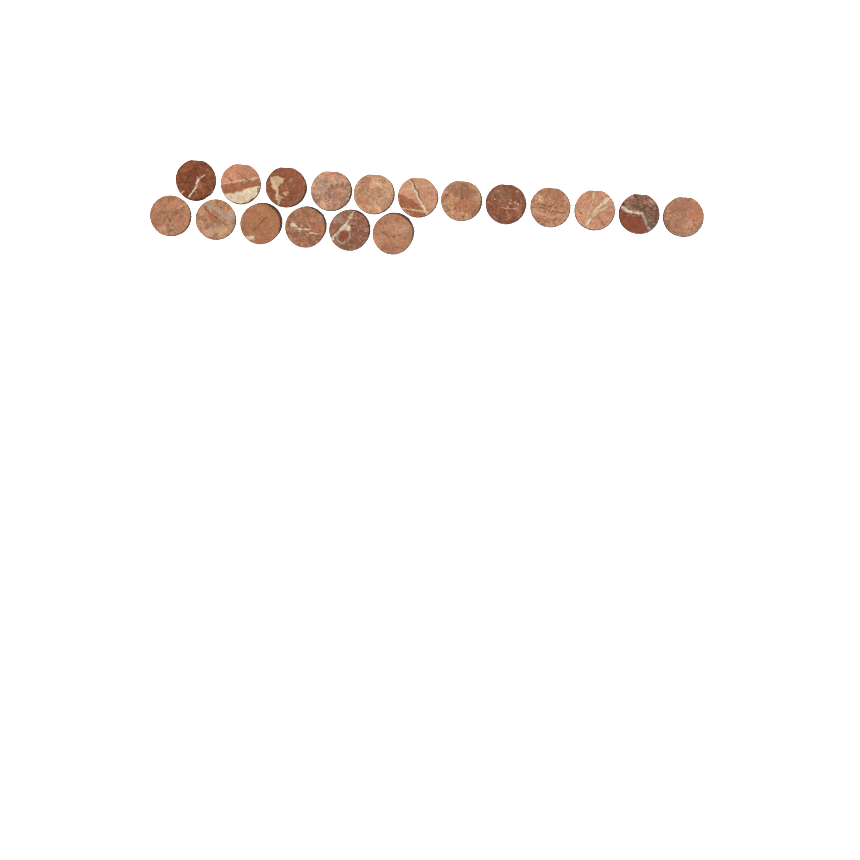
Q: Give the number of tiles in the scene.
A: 18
